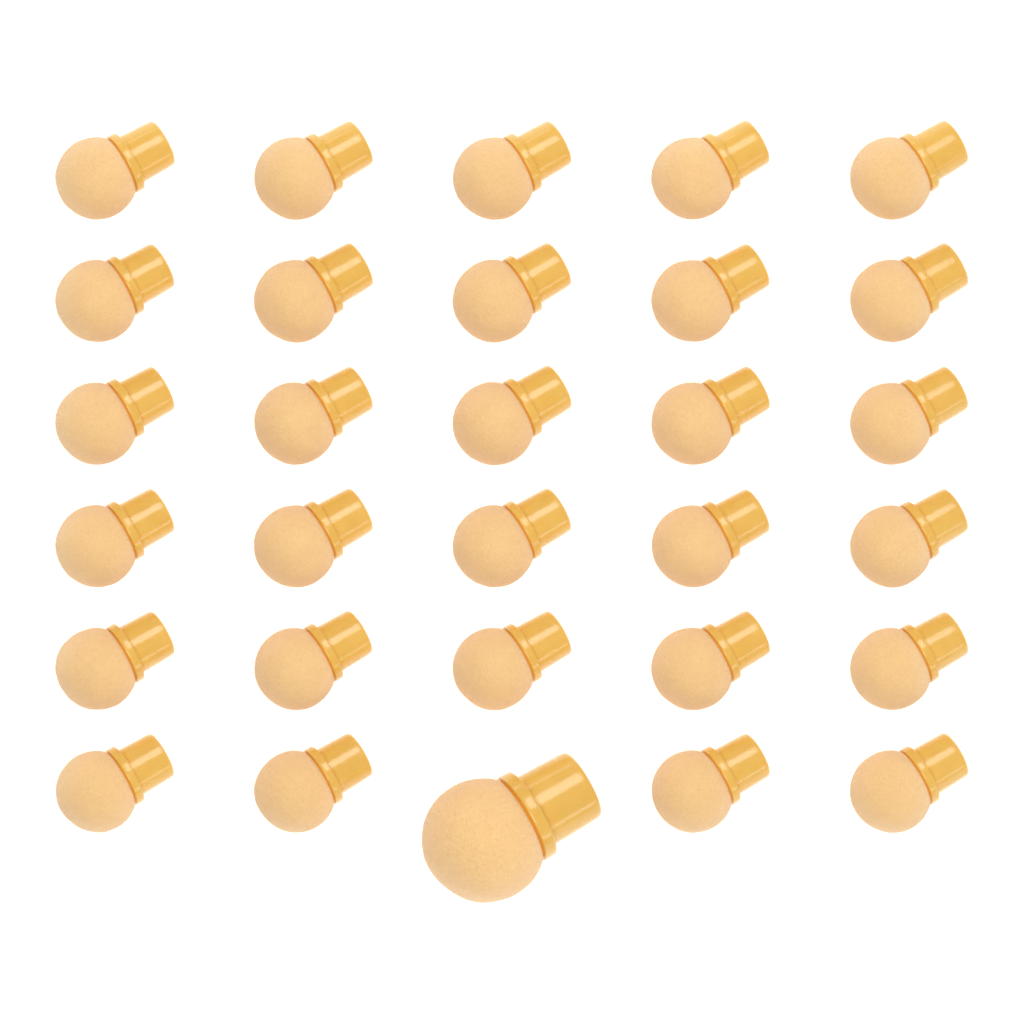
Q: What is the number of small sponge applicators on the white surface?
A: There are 29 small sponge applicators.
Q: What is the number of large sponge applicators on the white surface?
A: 1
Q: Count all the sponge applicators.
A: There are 30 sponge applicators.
